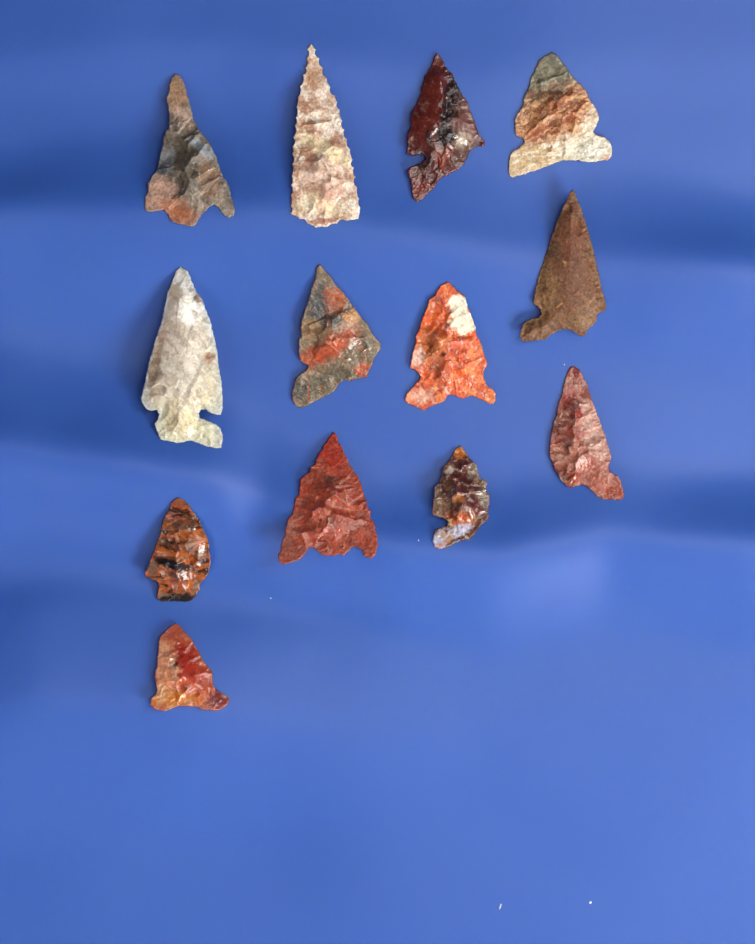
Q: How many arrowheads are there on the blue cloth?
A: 13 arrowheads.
